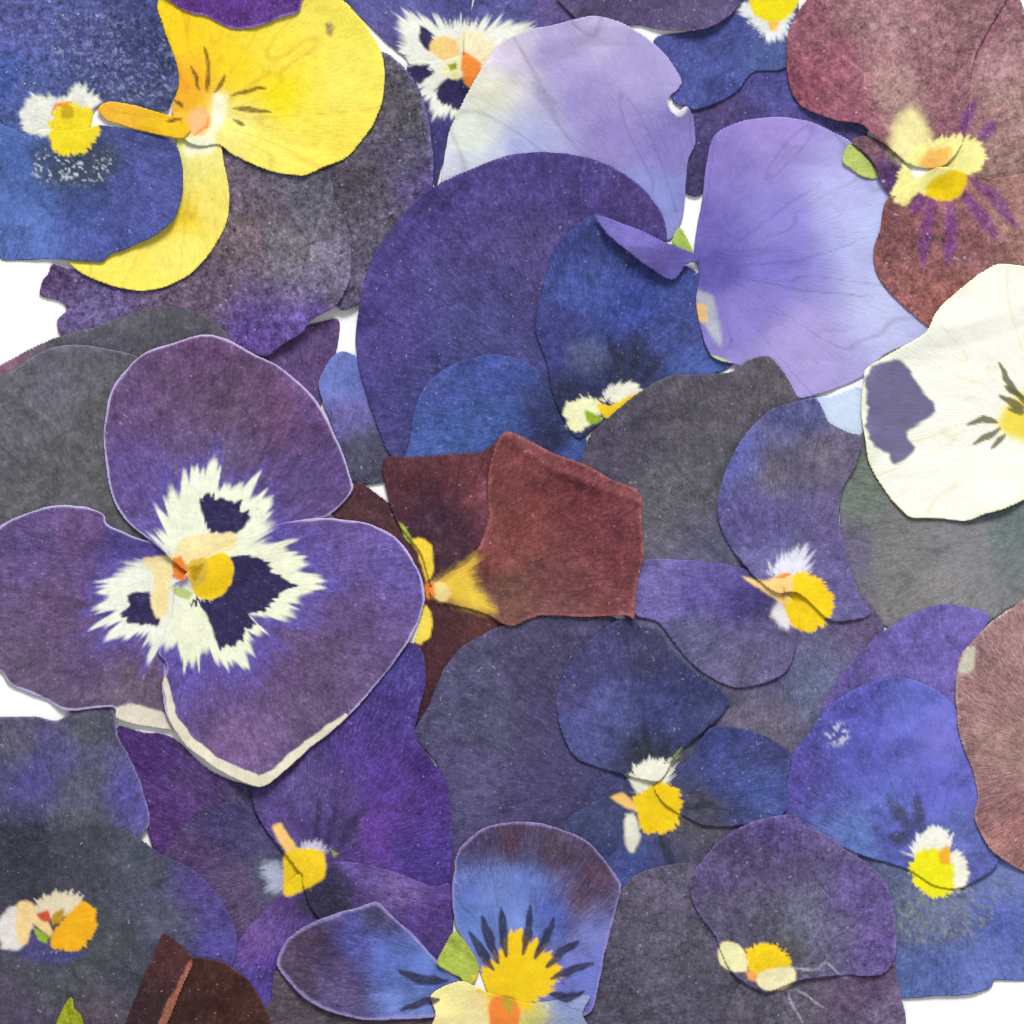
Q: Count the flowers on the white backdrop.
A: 25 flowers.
